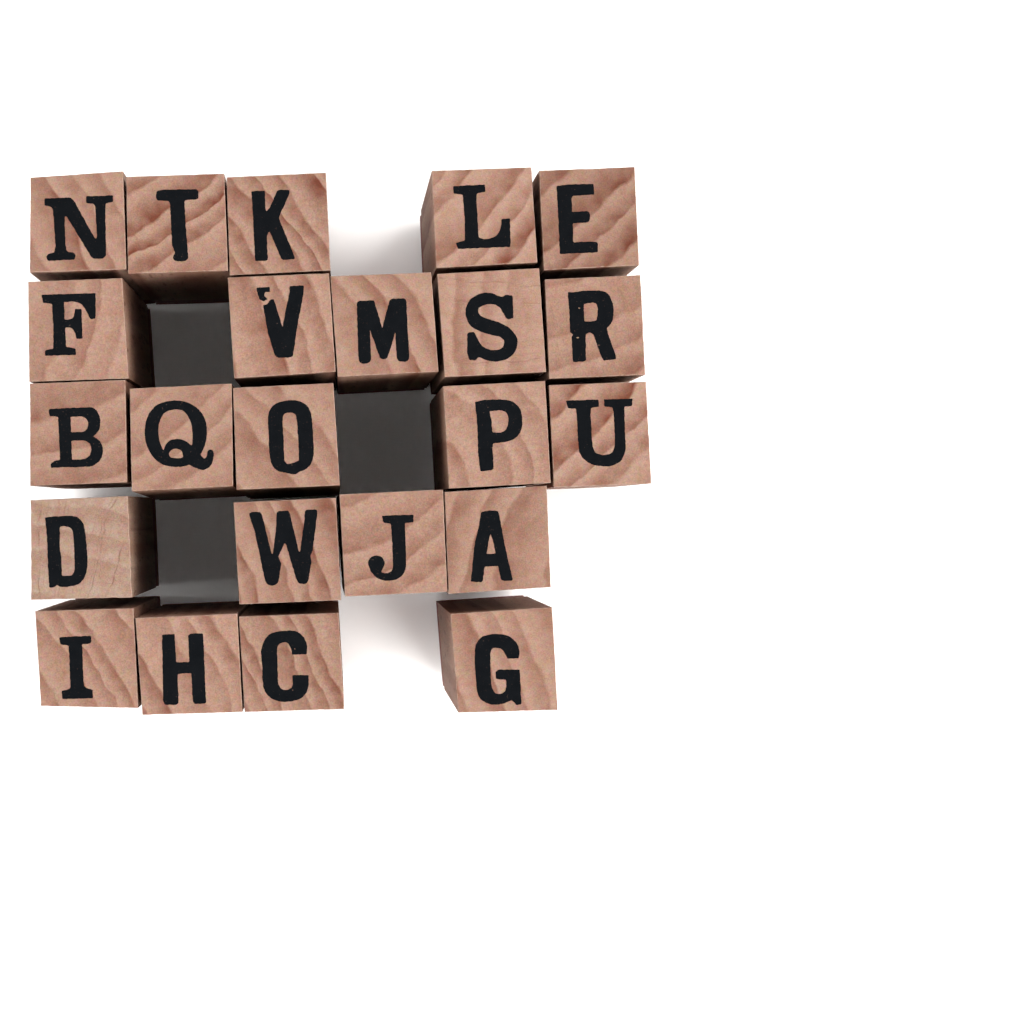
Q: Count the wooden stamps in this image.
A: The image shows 23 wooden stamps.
